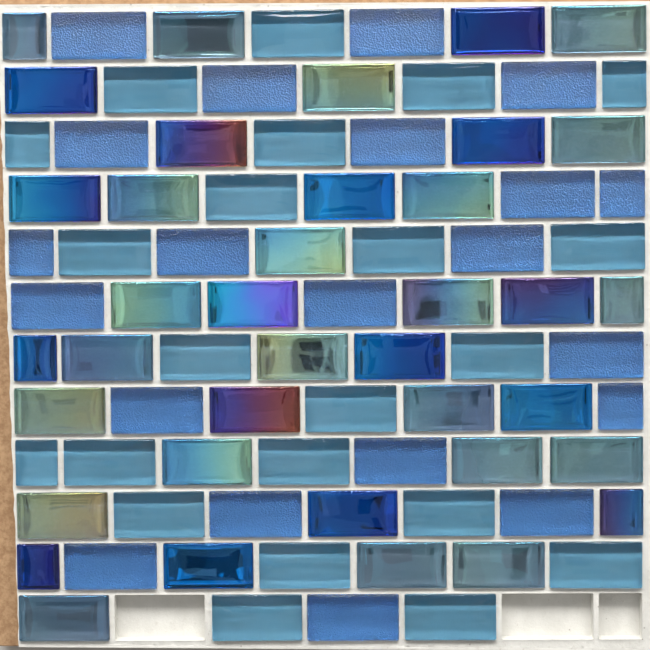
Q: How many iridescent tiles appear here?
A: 38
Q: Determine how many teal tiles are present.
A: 22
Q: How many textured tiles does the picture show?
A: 21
